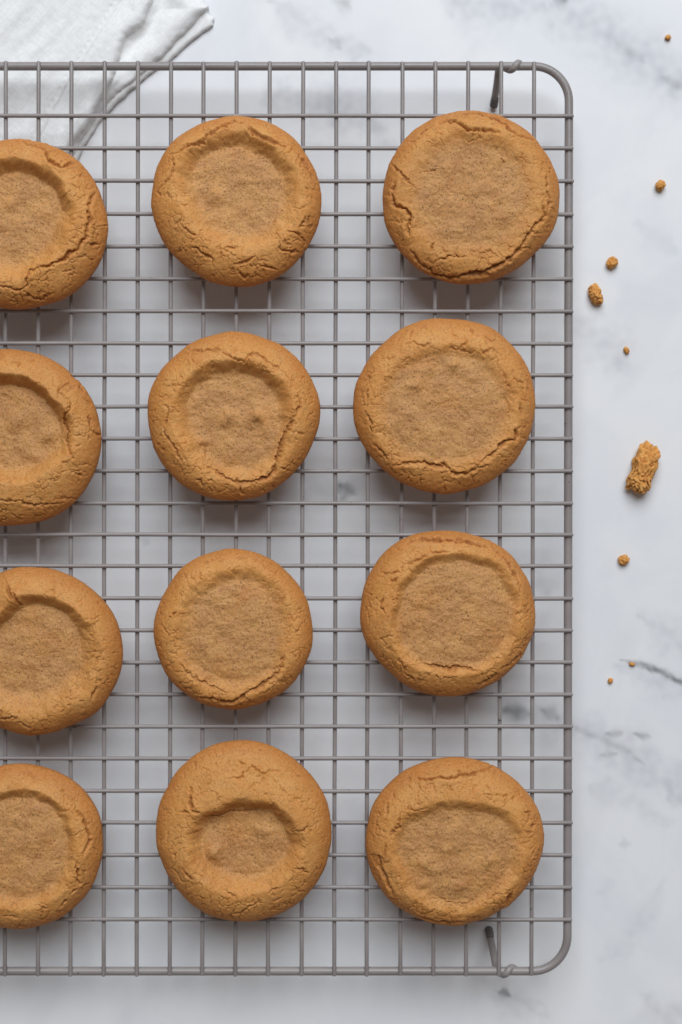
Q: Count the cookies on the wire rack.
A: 12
